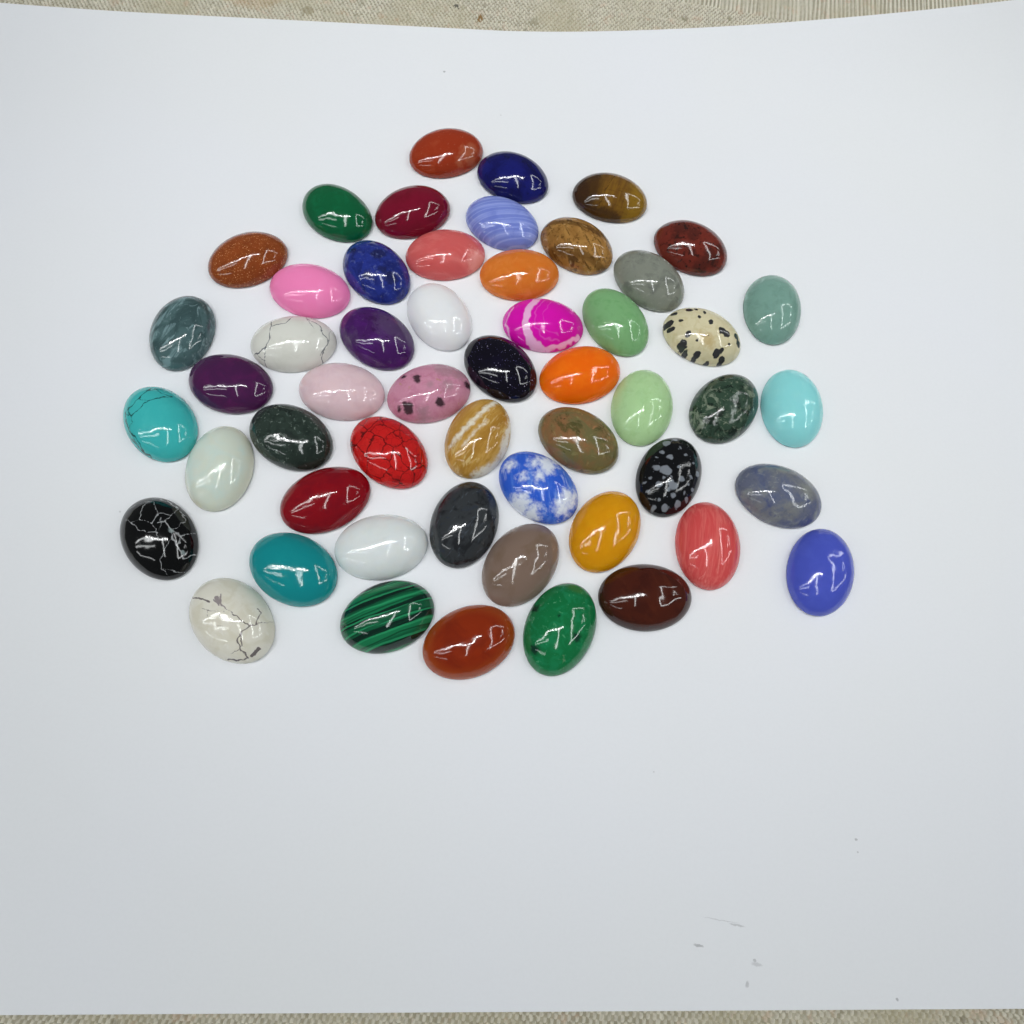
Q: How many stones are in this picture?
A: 53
